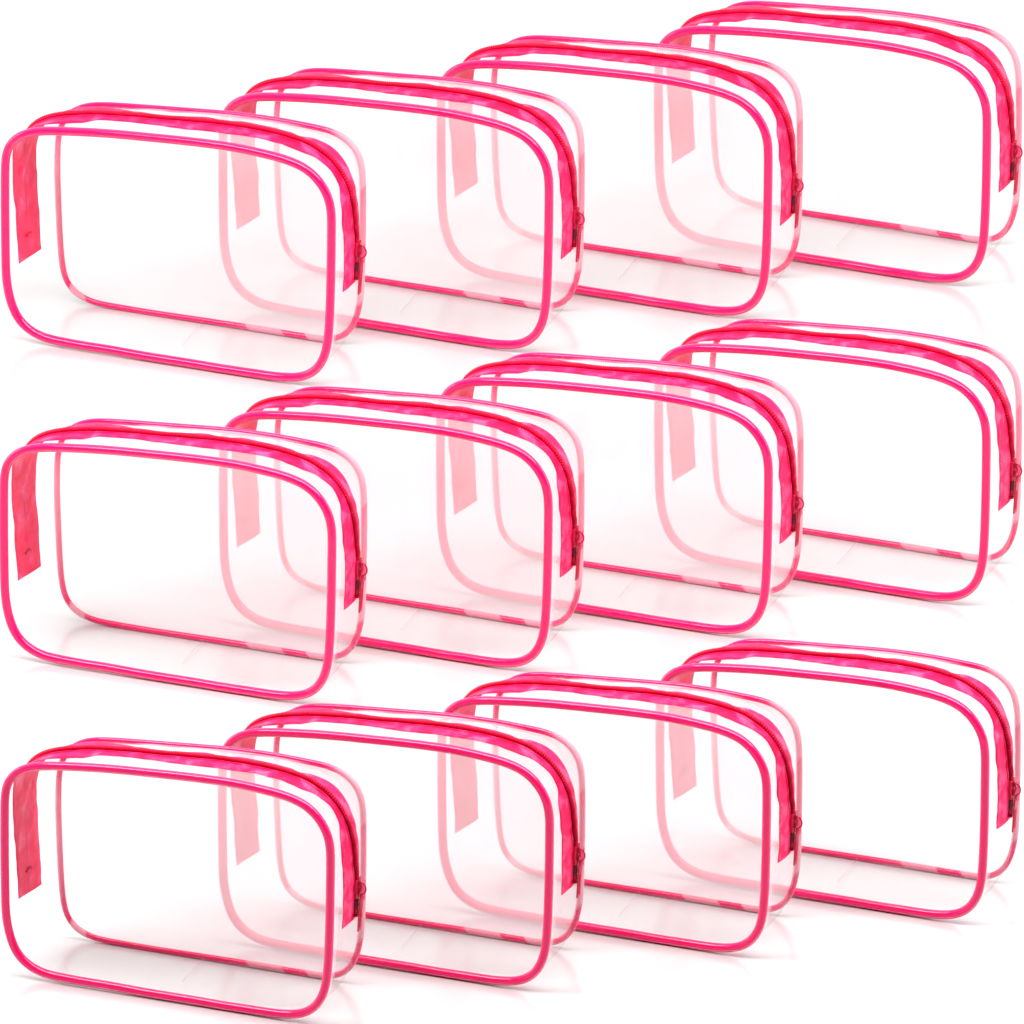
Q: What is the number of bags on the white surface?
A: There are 12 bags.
